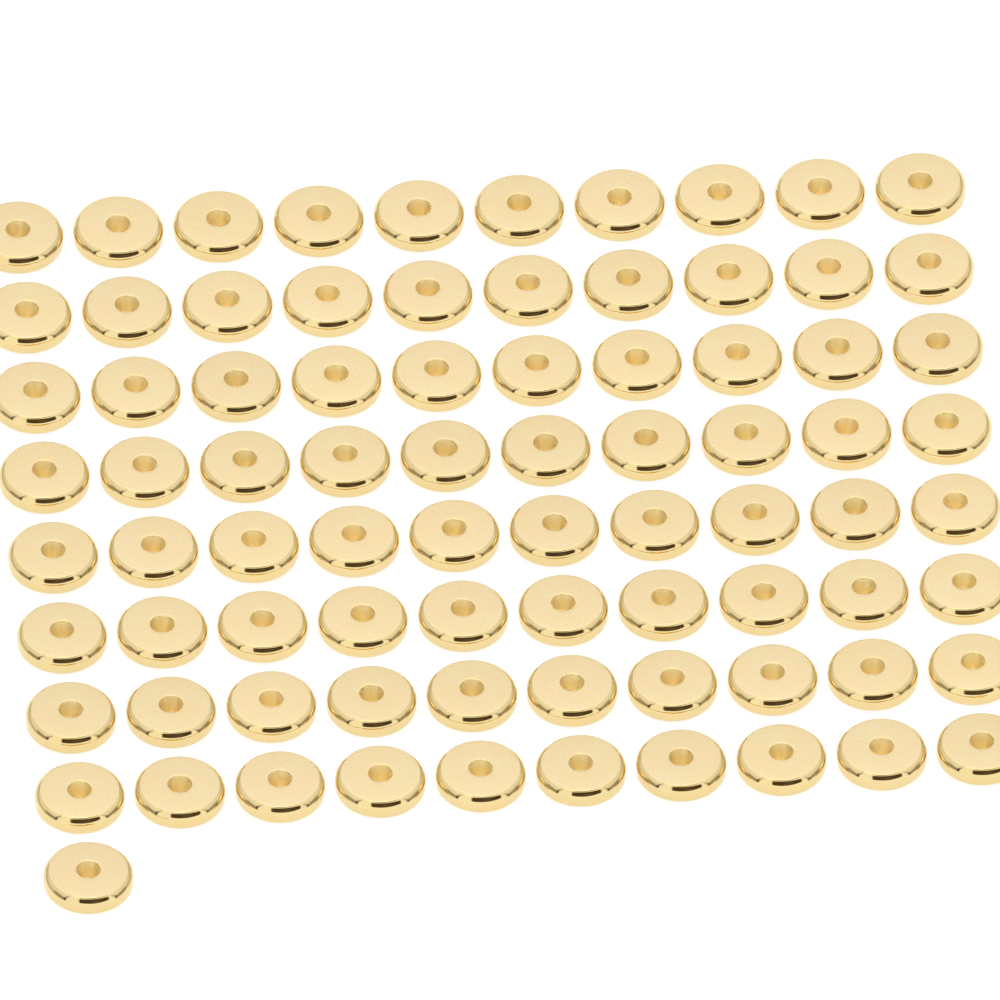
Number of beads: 81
